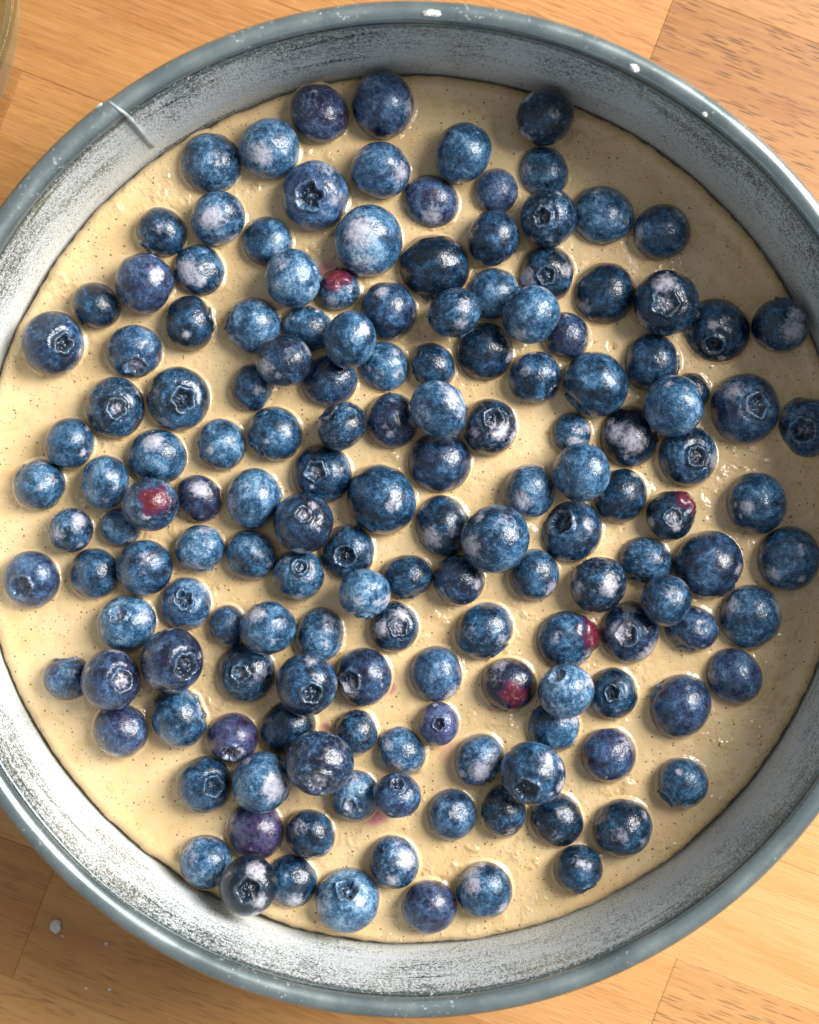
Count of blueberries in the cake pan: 156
